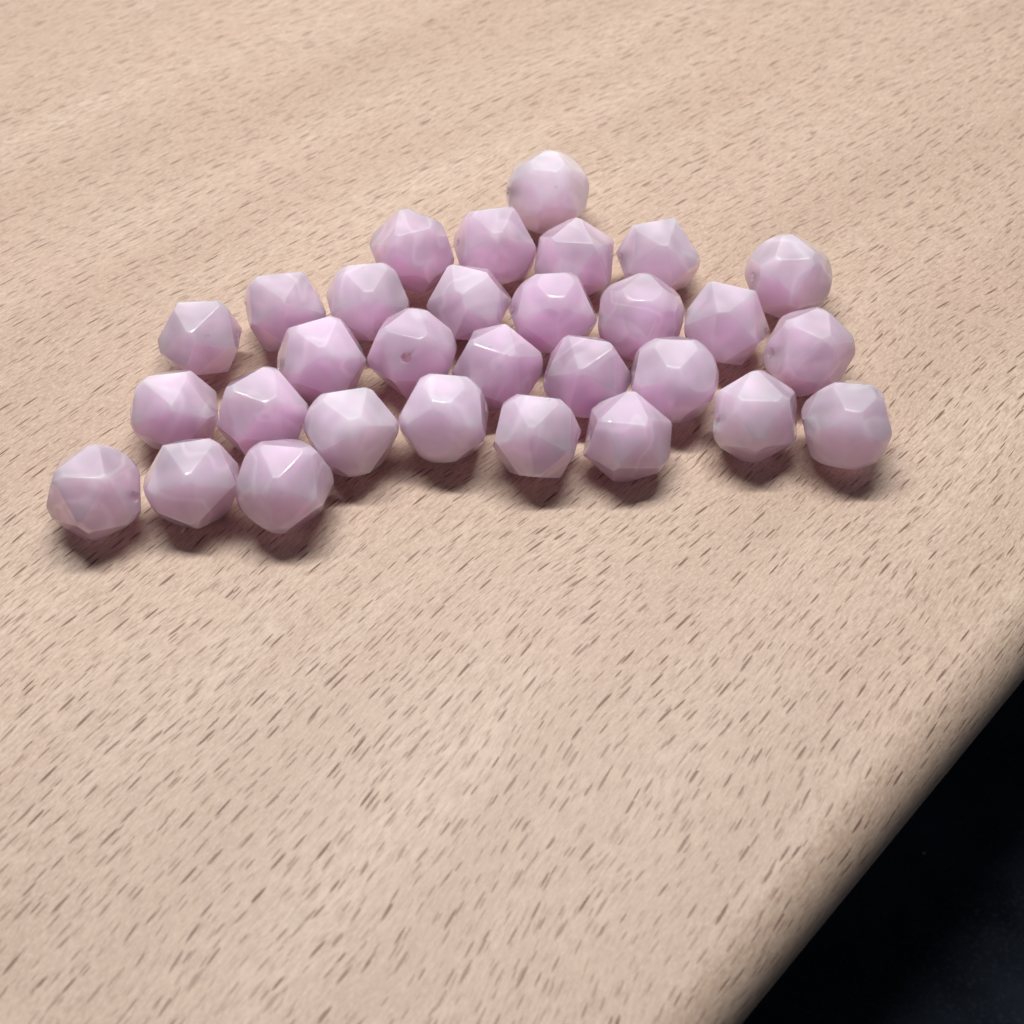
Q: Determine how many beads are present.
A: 30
